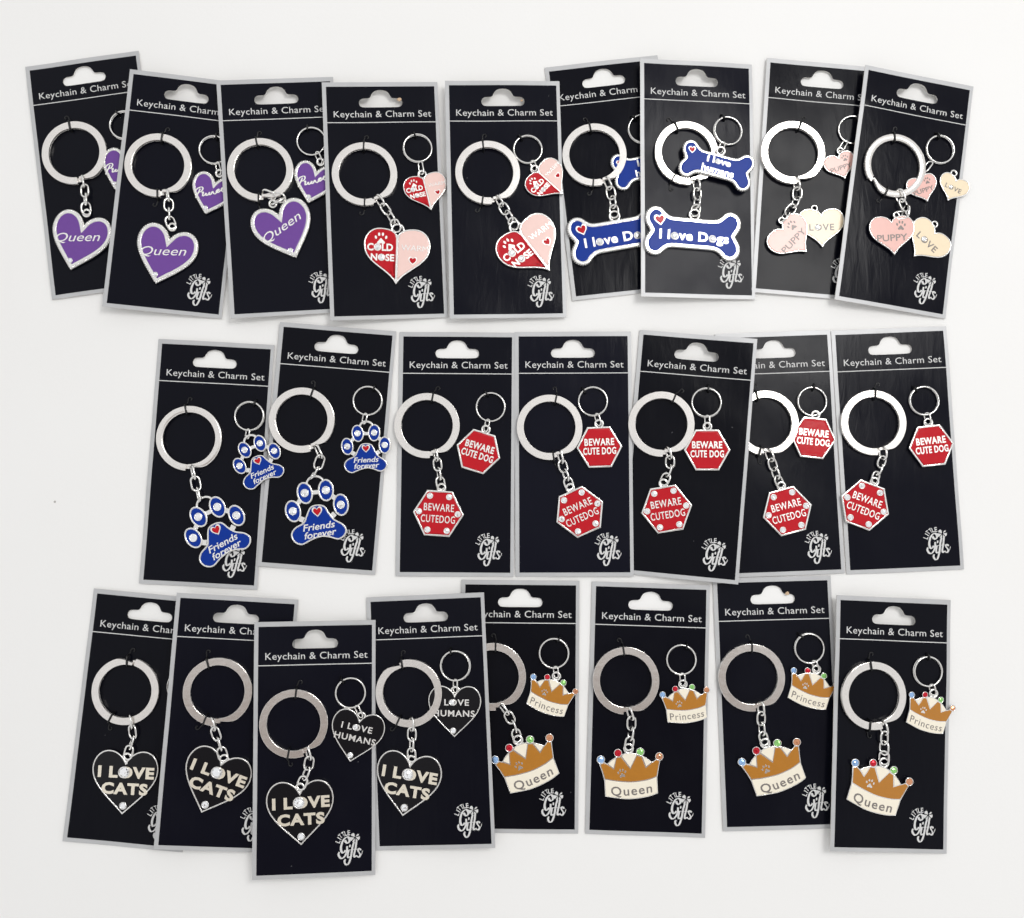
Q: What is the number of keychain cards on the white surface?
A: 24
